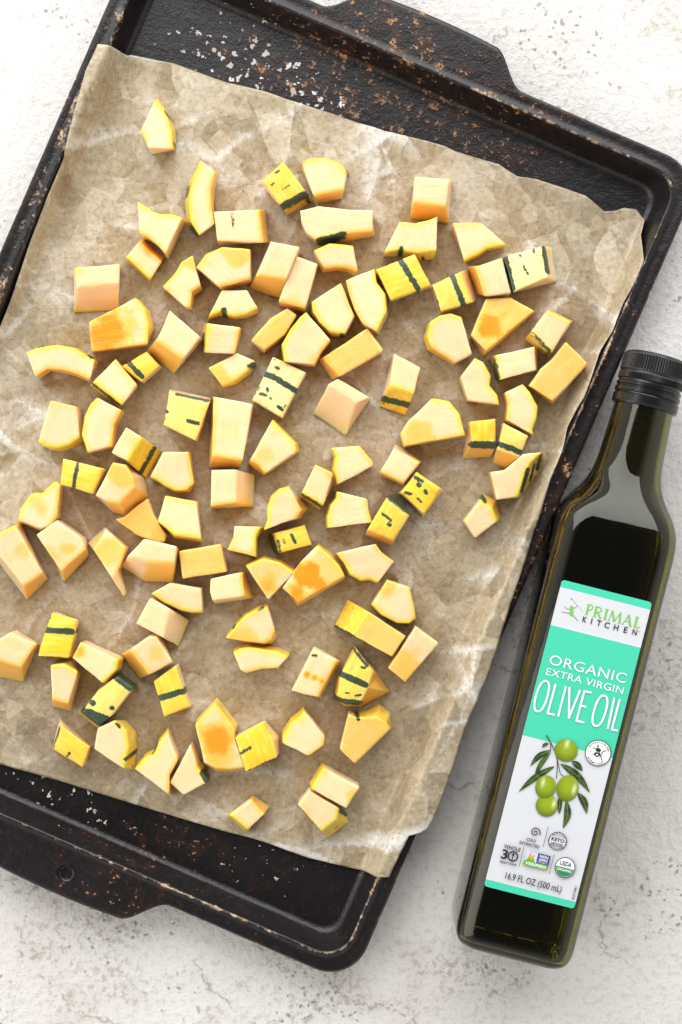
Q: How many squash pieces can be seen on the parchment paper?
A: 107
